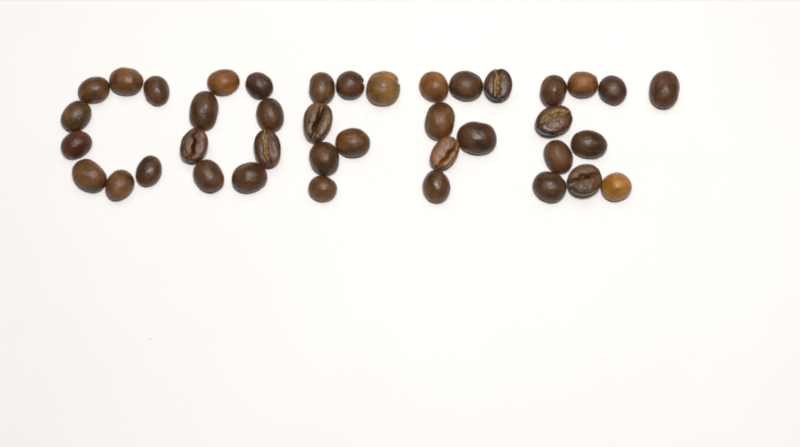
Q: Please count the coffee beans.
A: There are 40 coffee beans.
